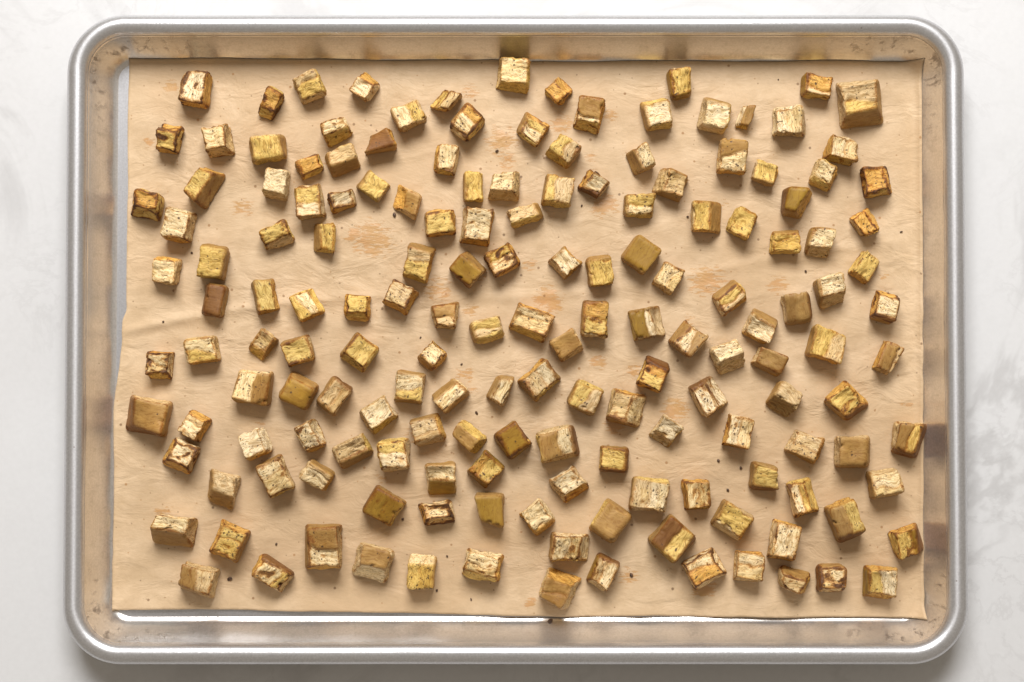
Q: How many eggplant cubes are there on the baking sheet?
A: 163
